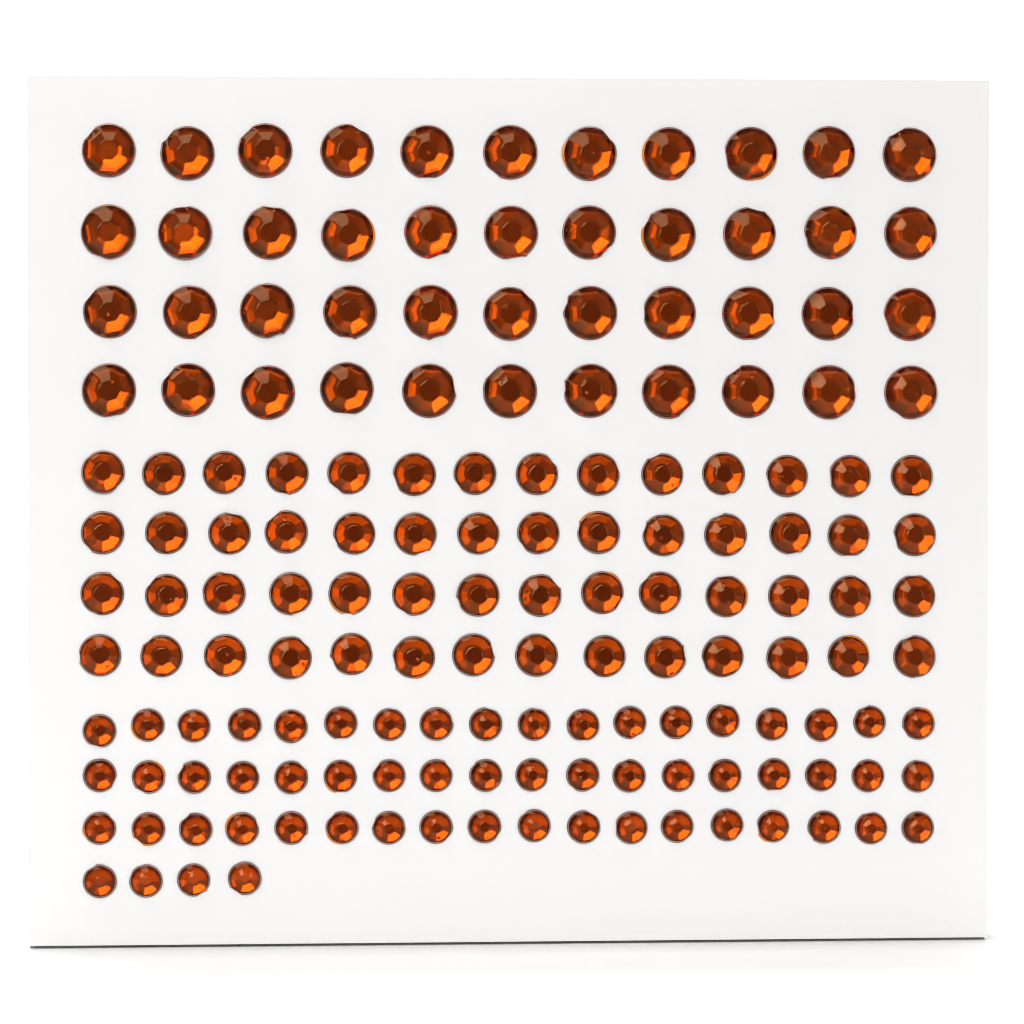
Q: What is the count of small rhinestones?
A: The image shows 58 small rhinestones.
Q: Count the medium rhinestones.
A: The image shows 56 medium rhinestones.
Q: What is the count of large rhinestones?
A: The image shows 44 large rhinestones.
